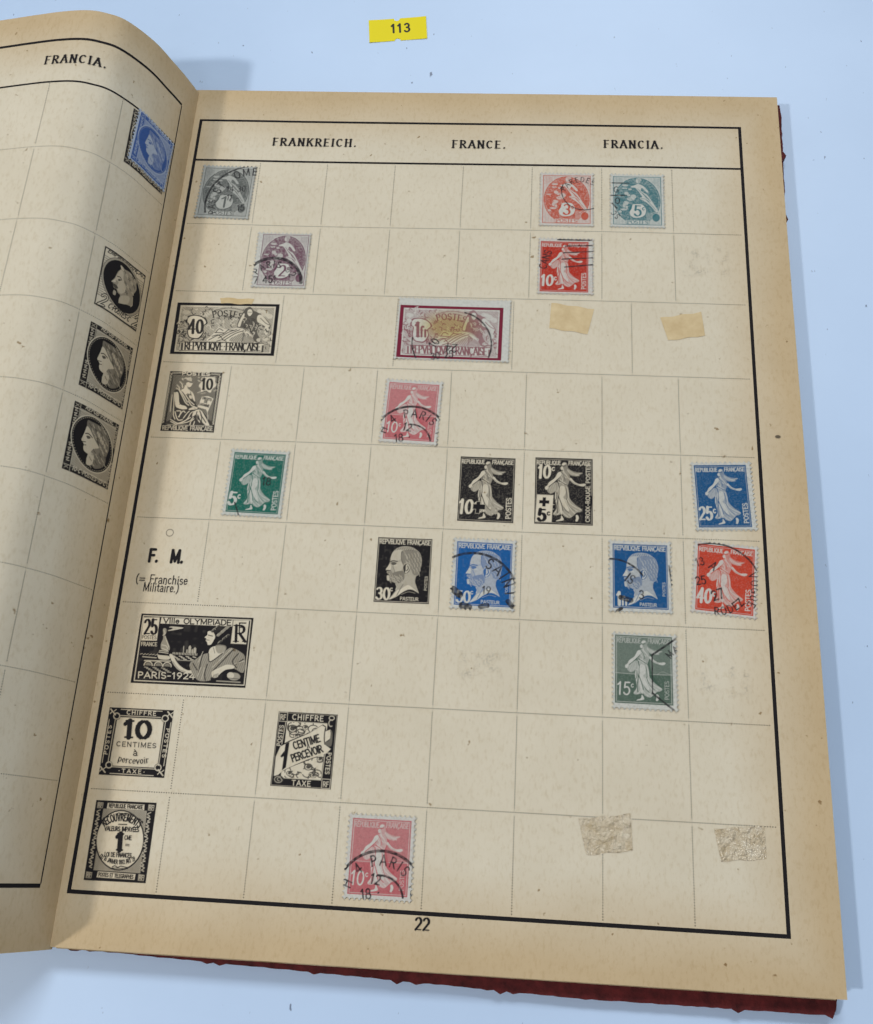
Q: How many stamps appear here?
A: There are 15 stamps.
